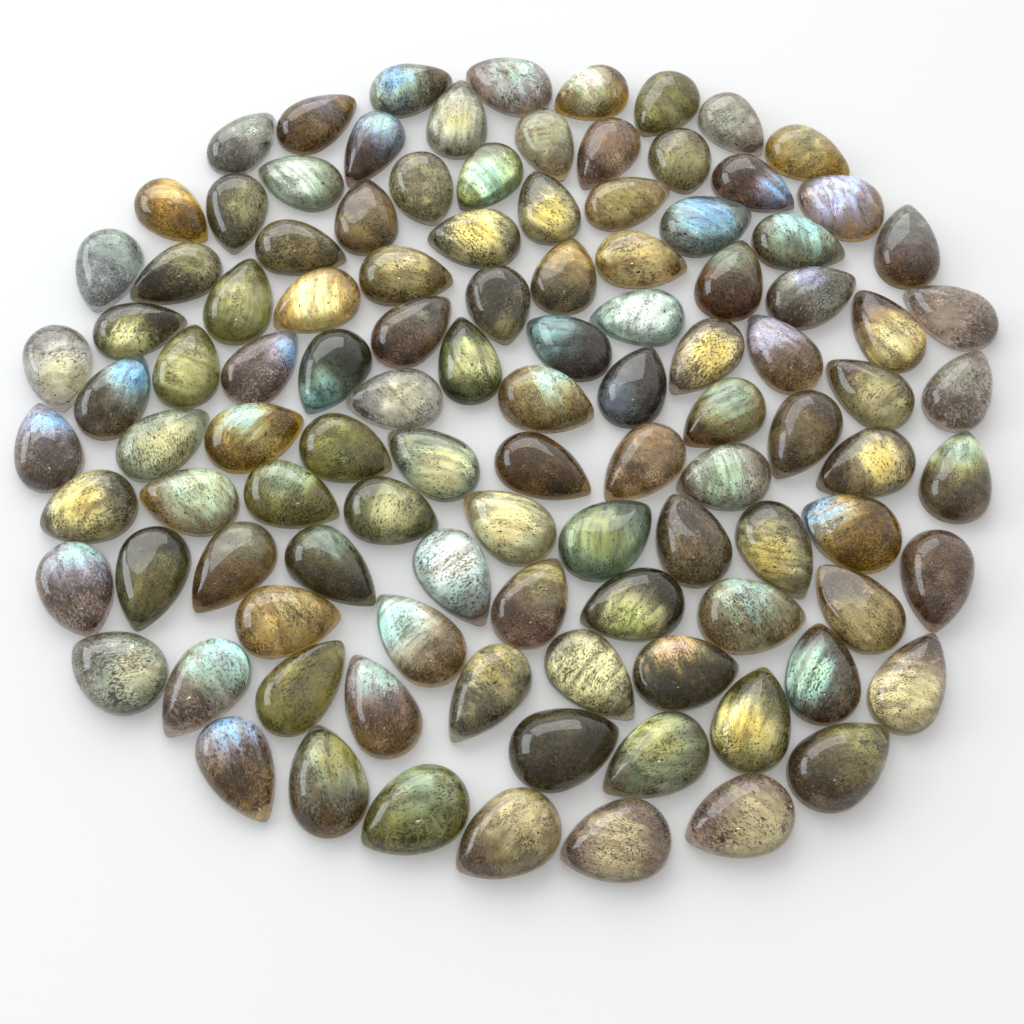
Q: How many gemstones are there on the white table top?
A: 109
